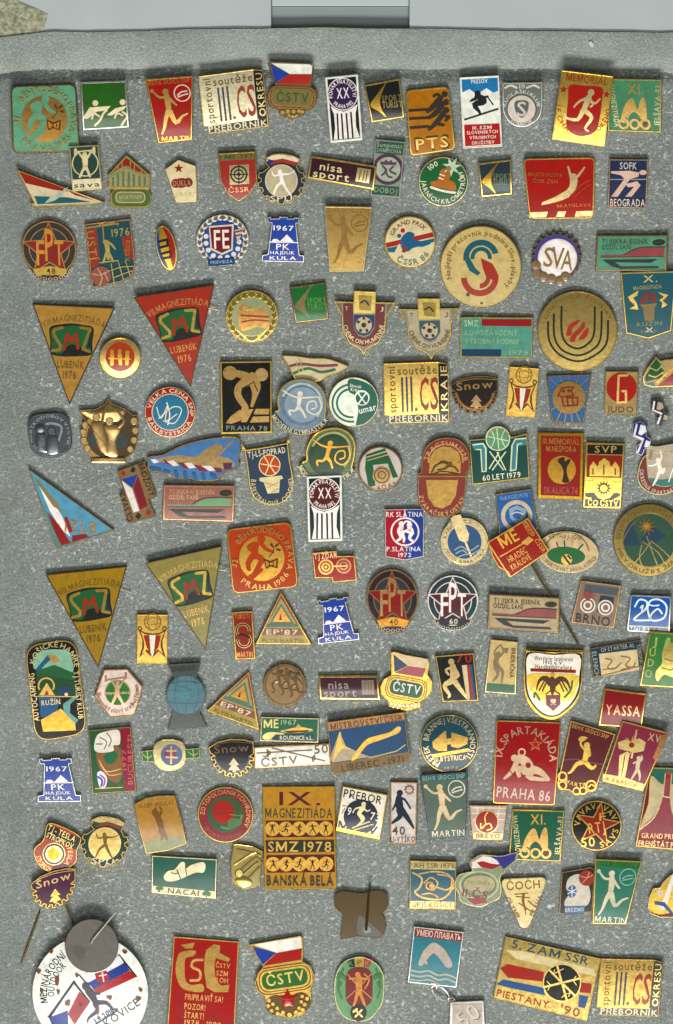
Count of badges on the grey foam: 146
